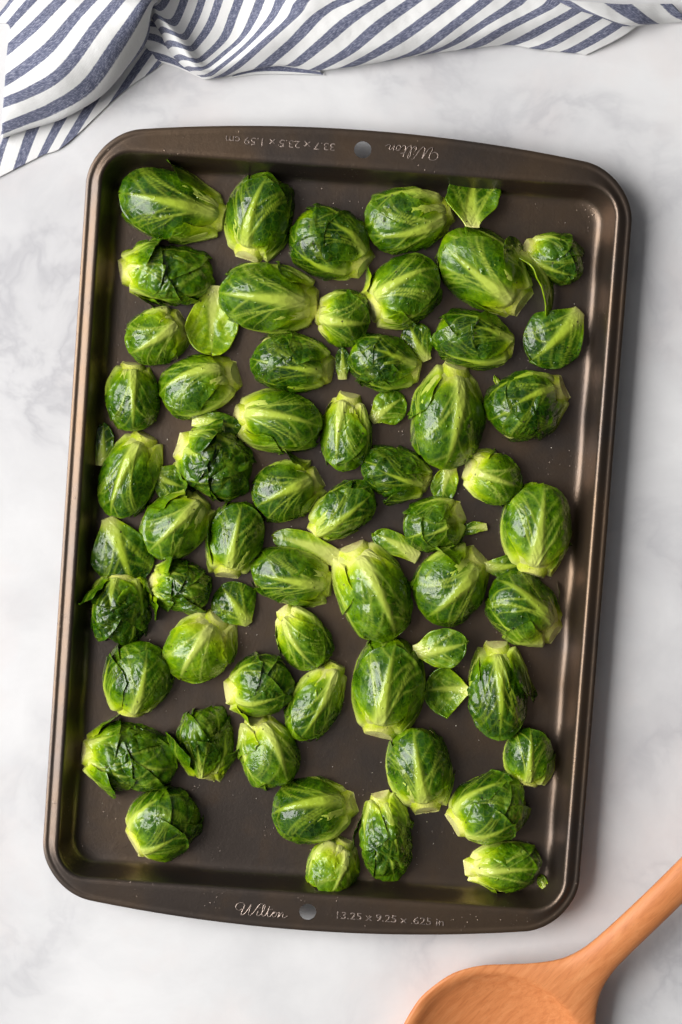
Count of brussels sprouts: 54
